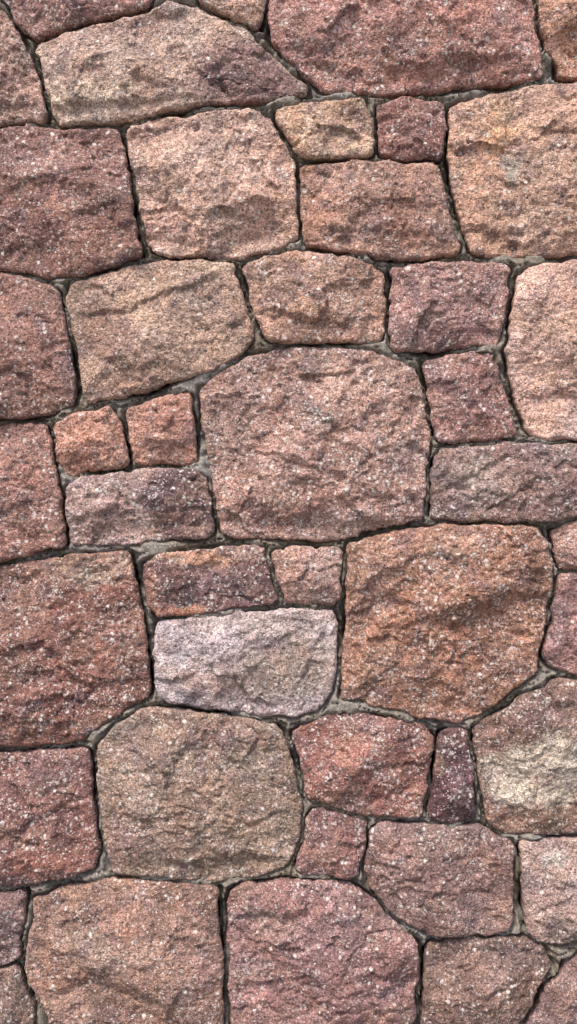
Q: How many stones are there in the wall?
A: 45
